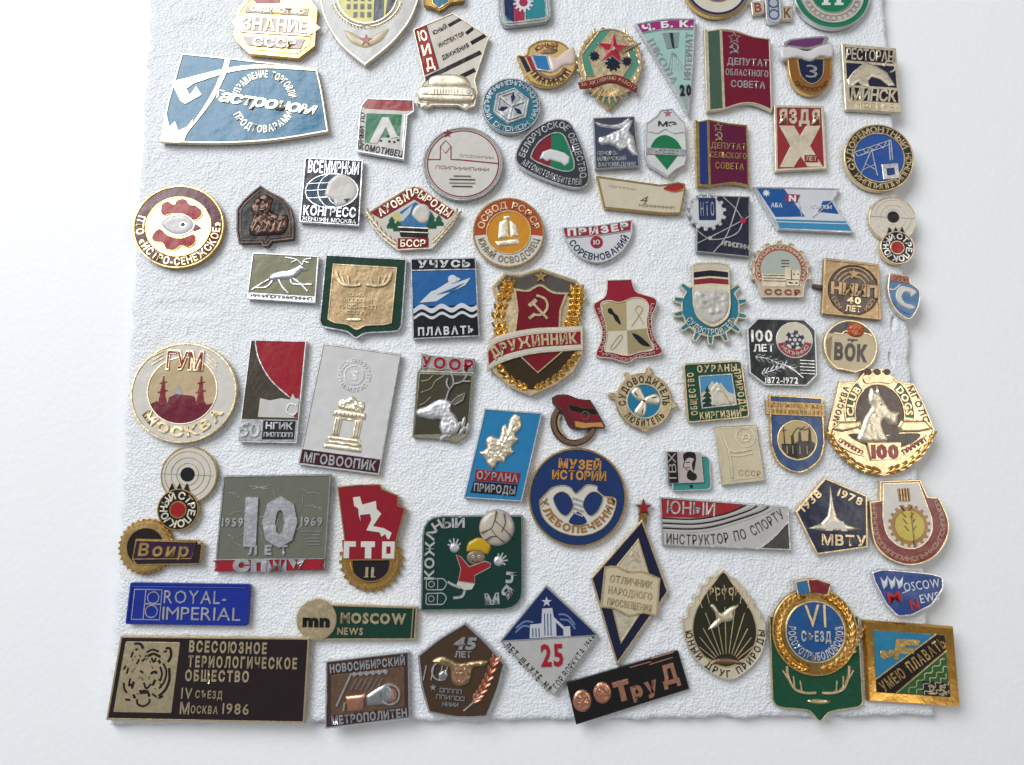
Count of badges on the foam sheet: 78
